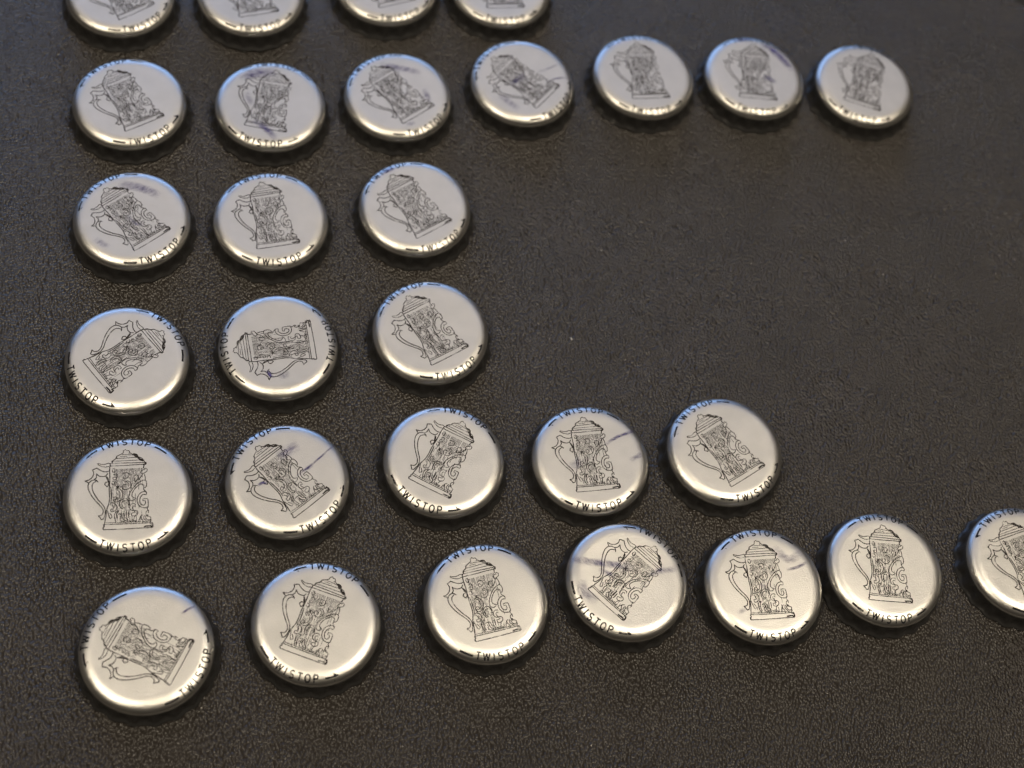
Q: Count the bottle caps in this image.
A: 29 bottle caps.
